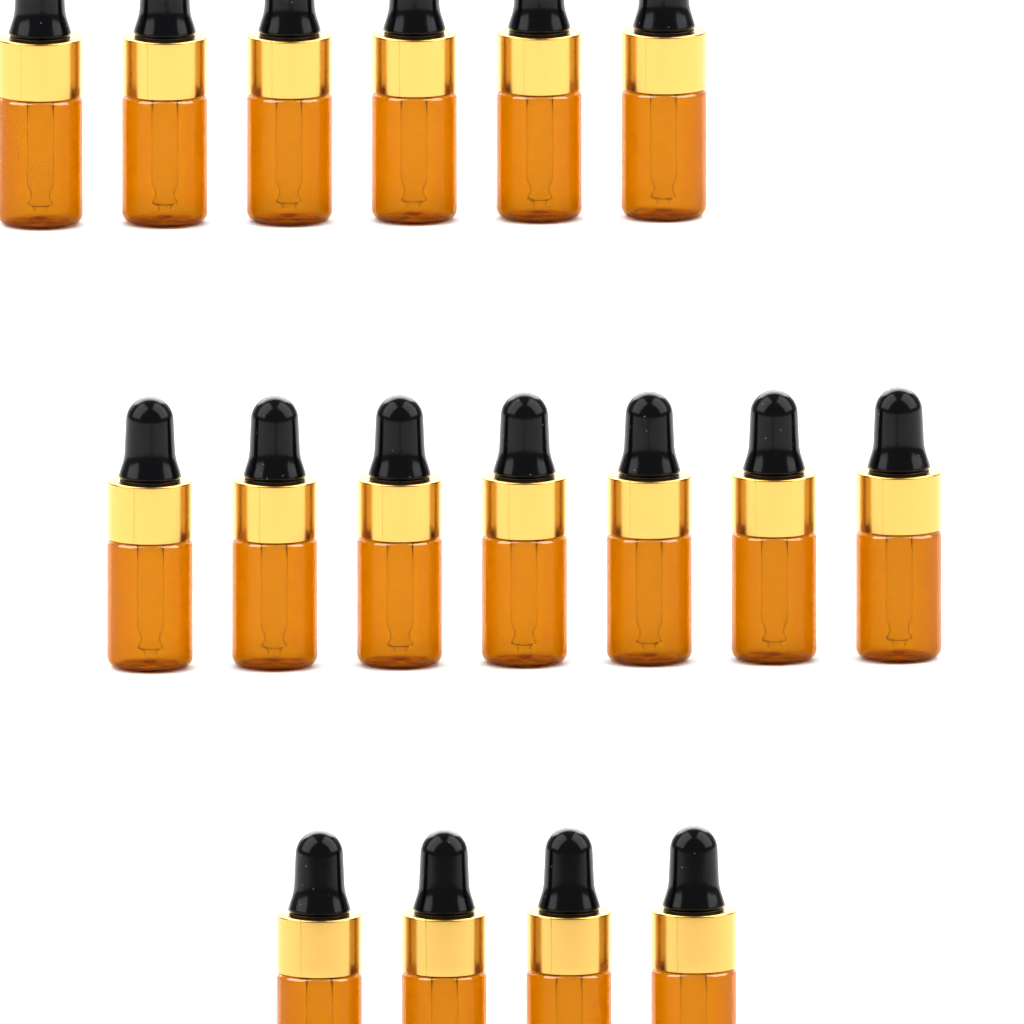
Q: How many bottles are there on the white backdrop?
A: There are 17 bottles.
